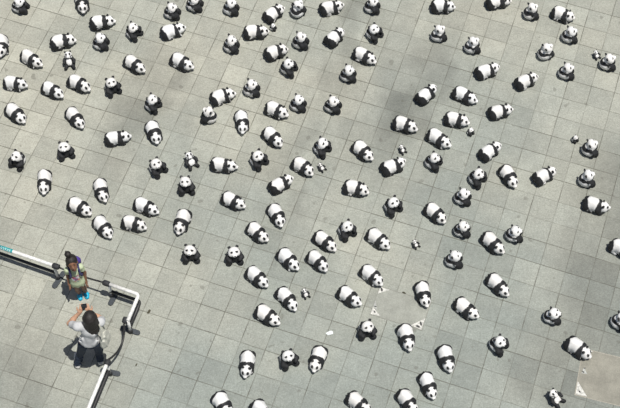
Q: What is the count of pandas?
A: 141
